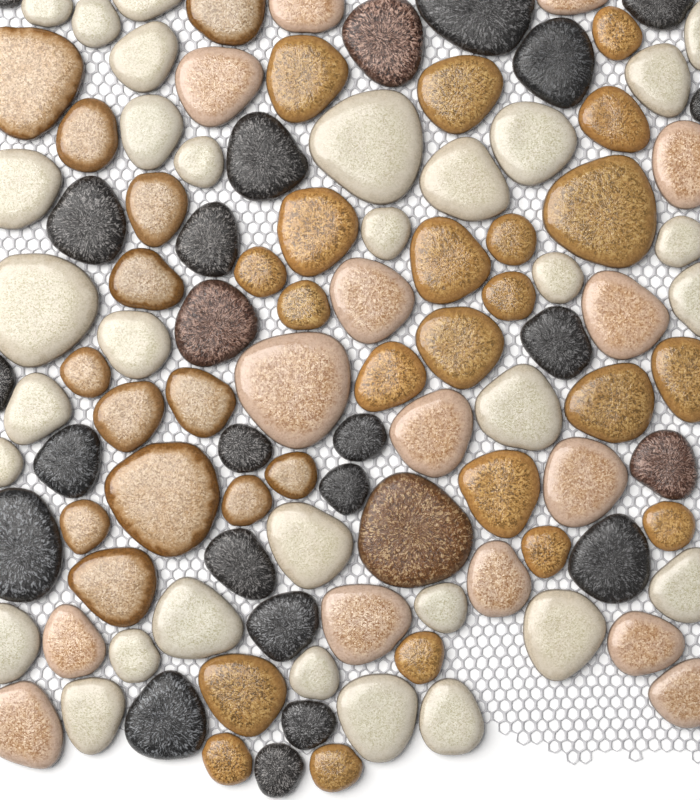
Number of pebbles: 107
